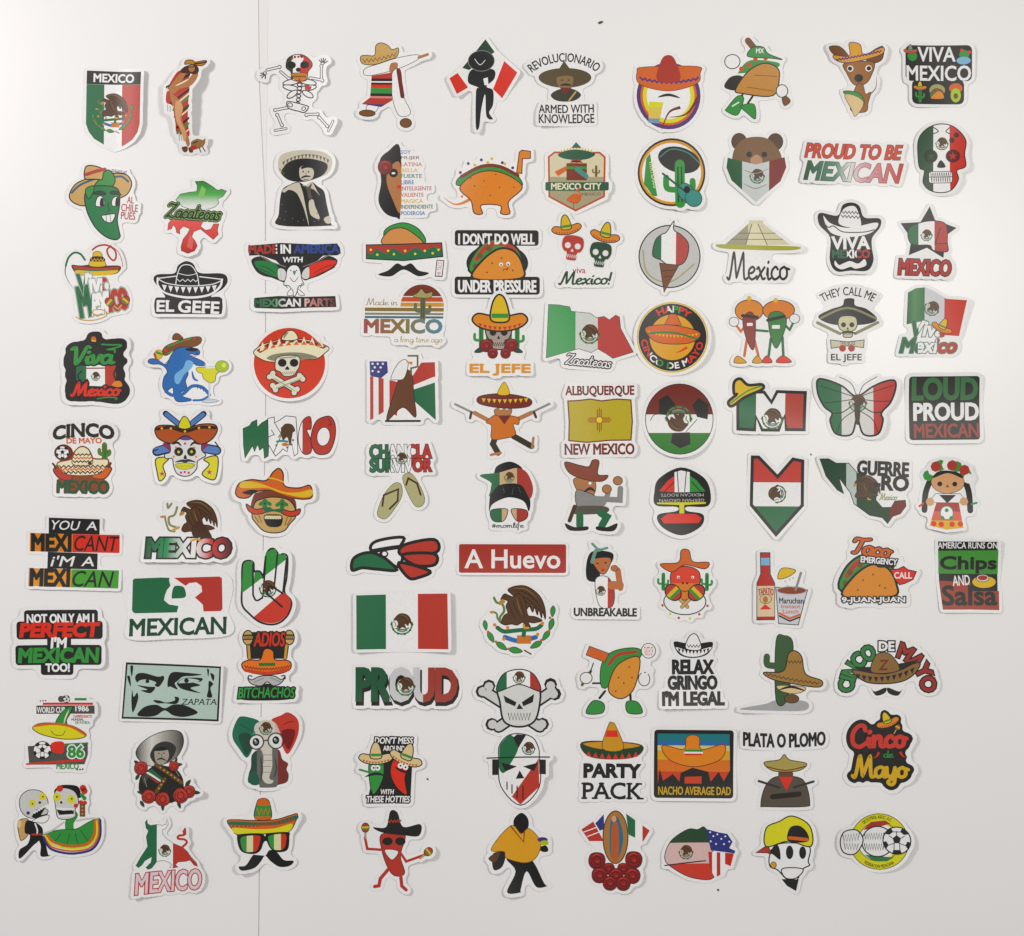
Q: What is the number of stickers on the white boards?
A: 98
